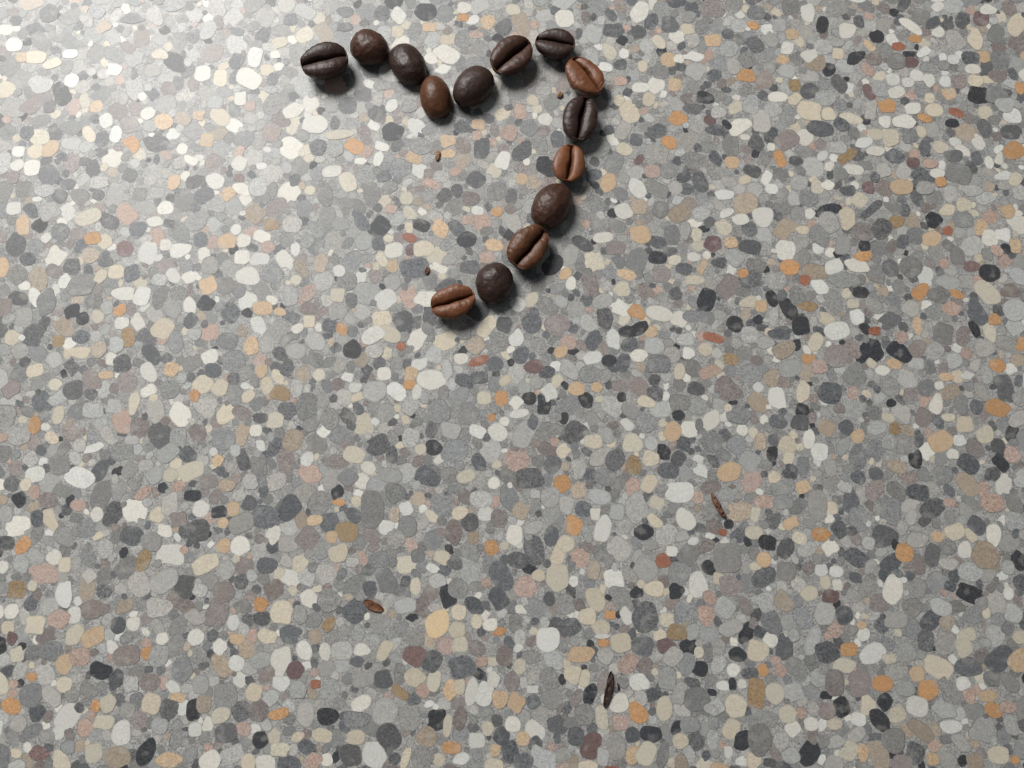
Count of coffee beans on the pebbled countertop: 14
